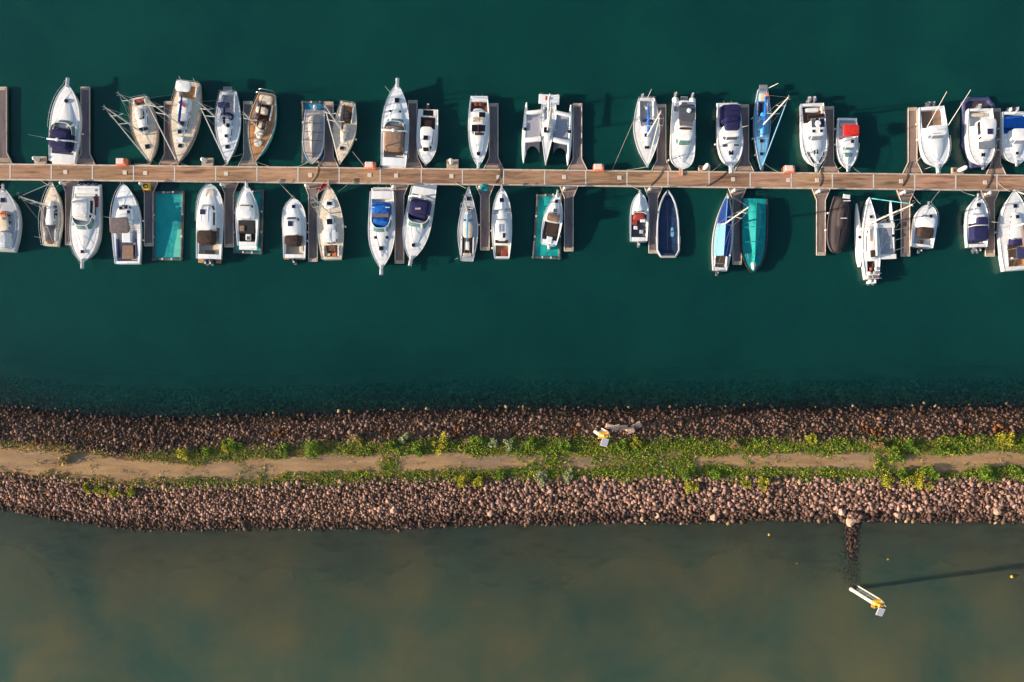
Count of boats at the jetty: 42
